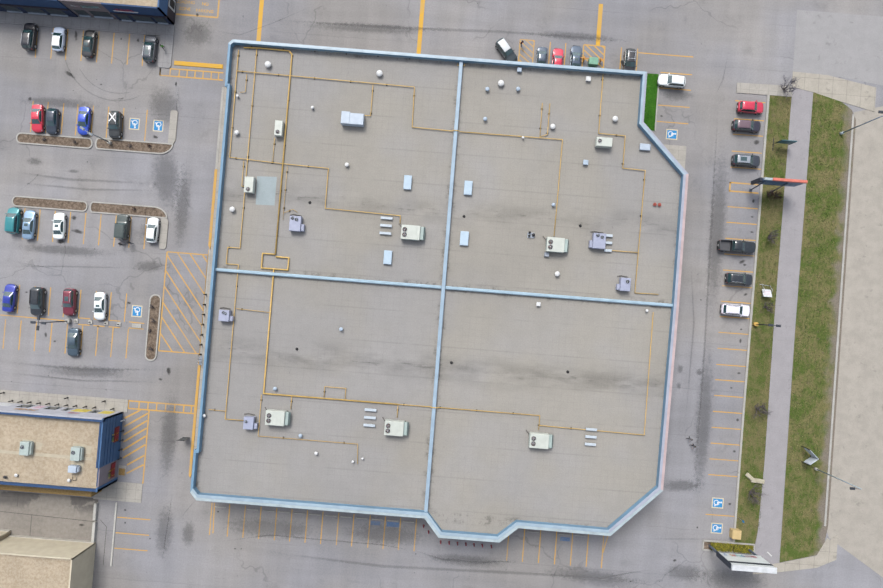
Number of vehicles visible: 30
